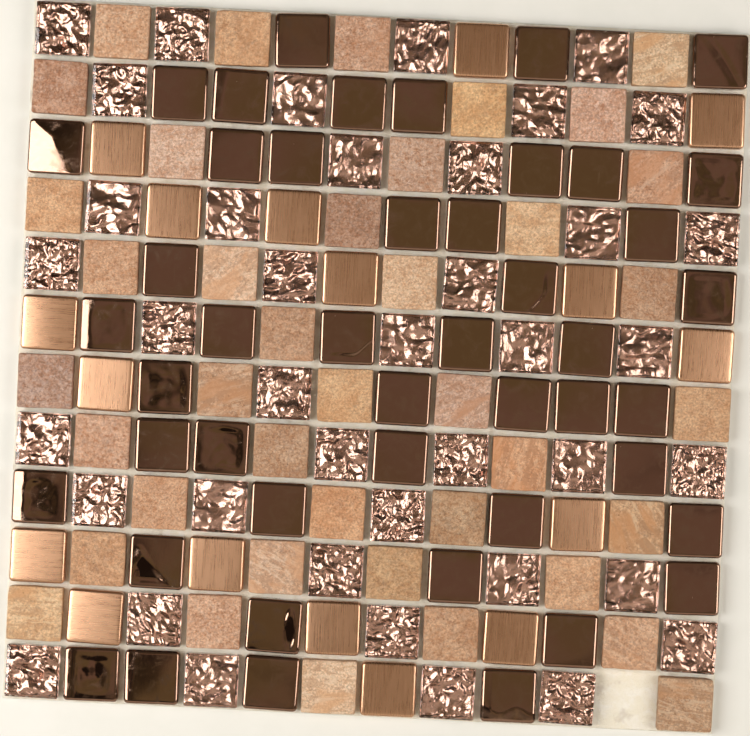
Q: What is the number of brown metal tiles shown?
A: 46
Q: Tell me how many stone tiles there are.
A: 40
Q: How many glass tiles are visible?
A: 40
